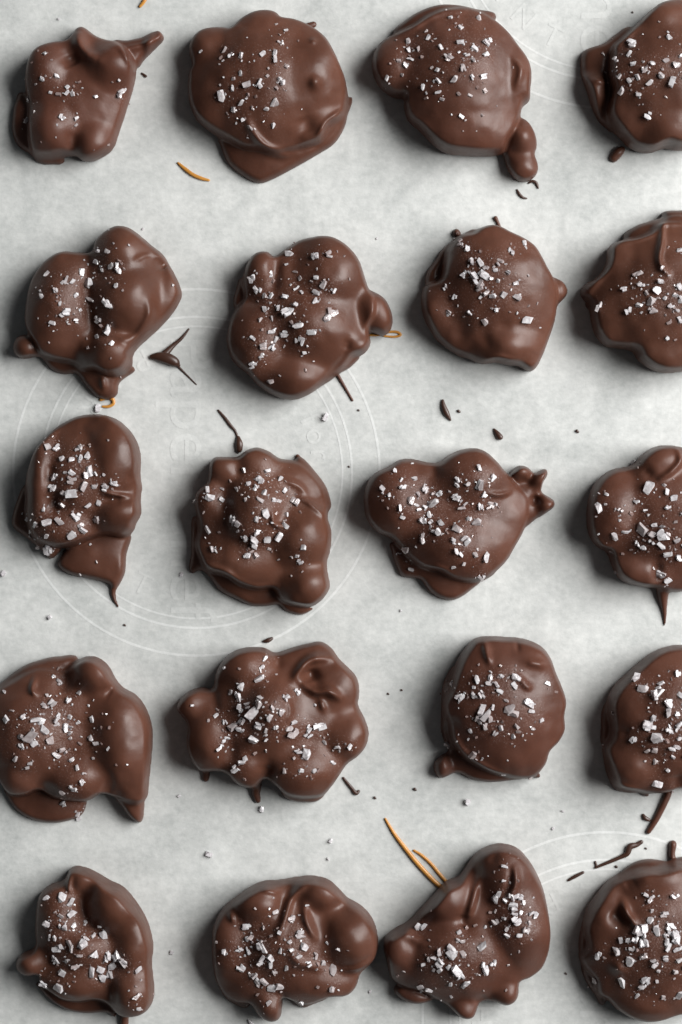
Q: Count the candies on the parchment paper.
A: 20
